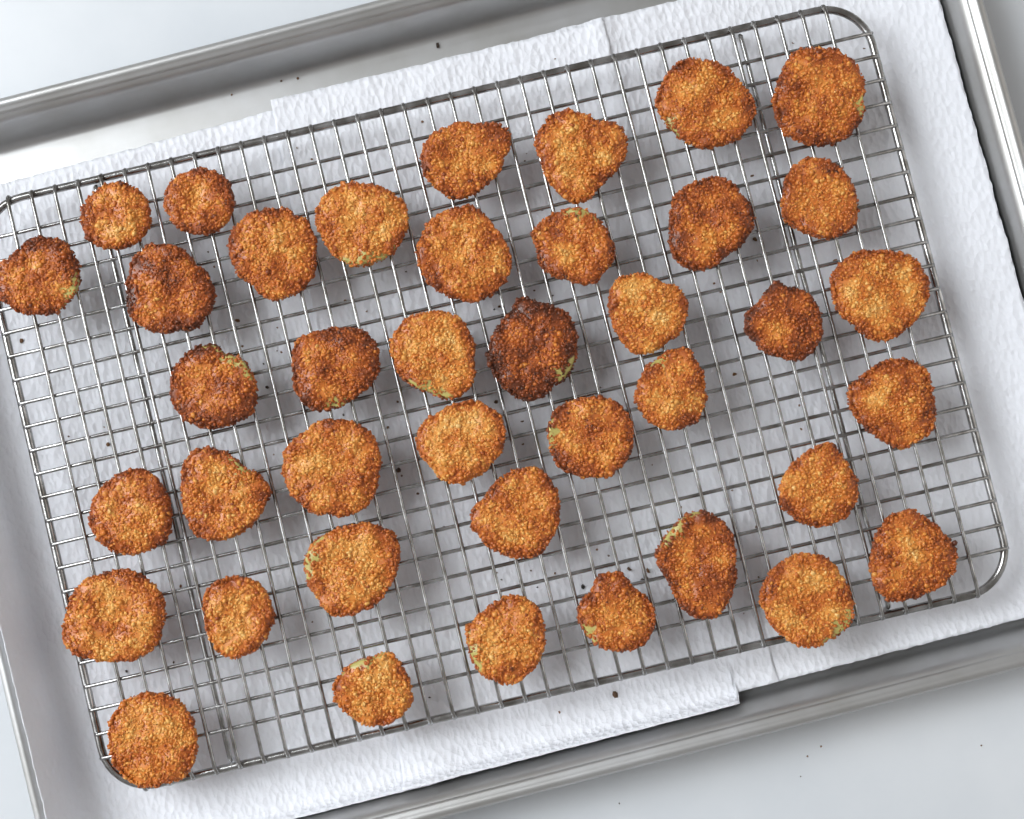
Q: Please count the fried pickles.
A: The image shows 40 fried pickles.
